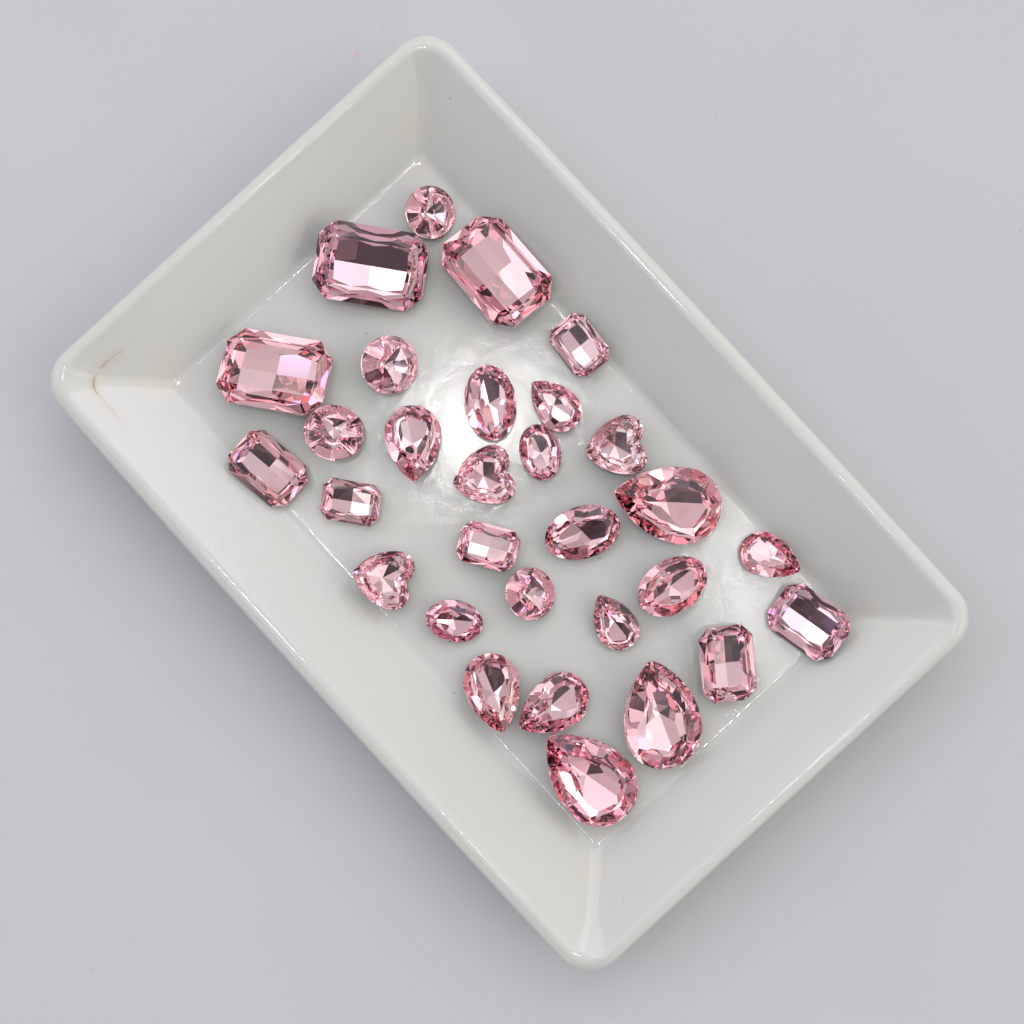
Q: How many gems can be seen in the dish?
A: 30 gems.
